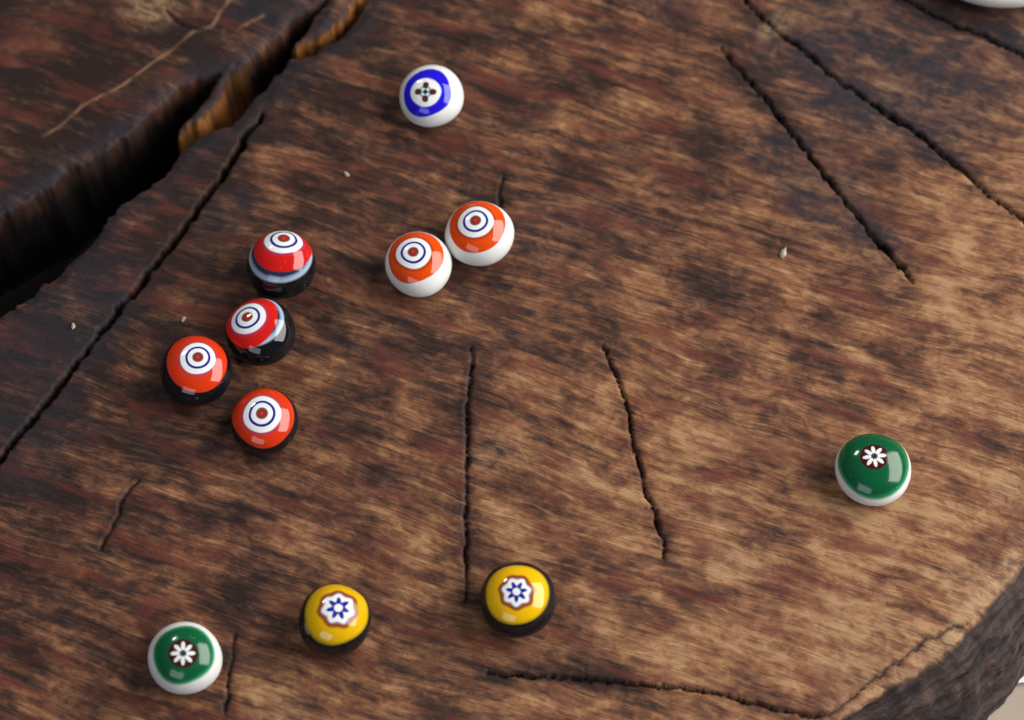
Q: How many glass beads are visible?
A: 11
